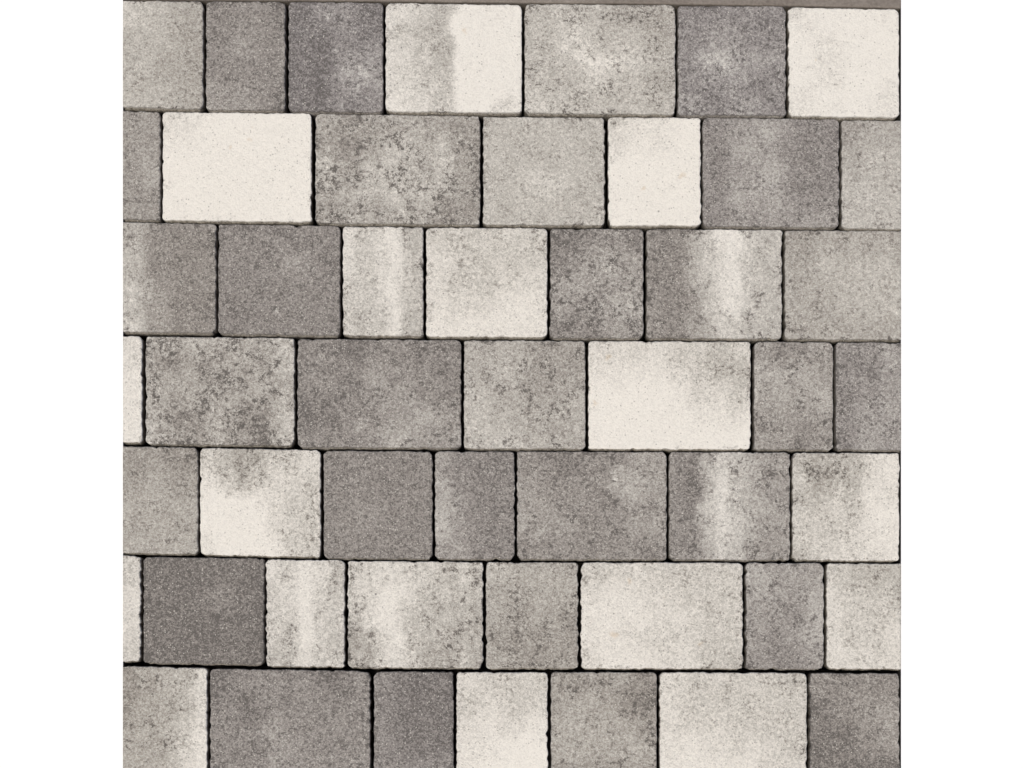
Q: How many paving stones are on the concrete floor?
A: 50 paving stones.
